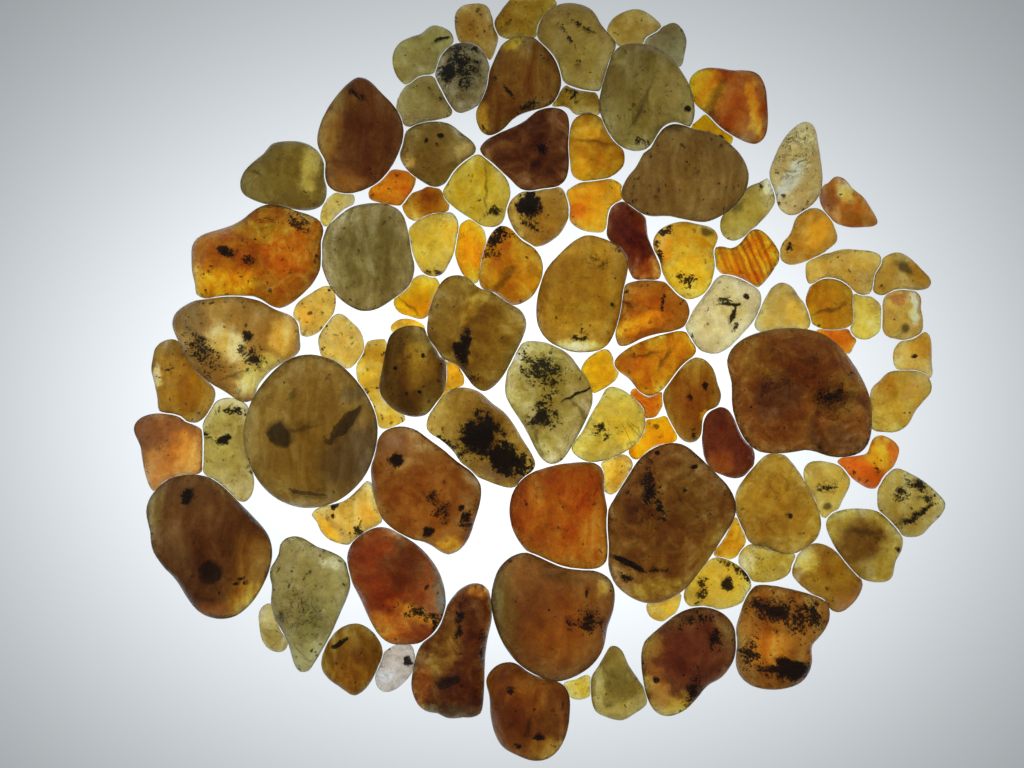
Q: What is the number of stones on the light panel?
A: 100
